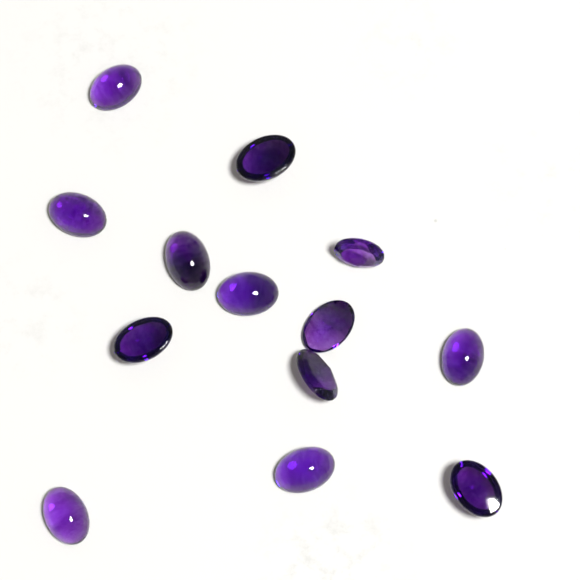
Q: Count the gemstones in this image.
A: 13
